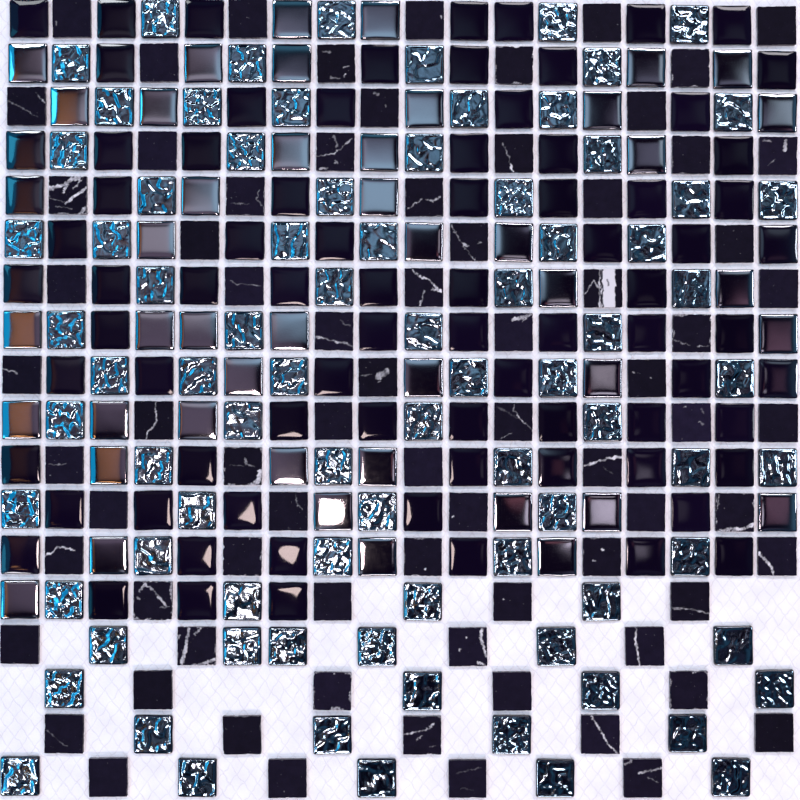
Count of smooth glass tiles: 124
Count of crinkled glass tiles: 83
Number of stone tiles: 75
